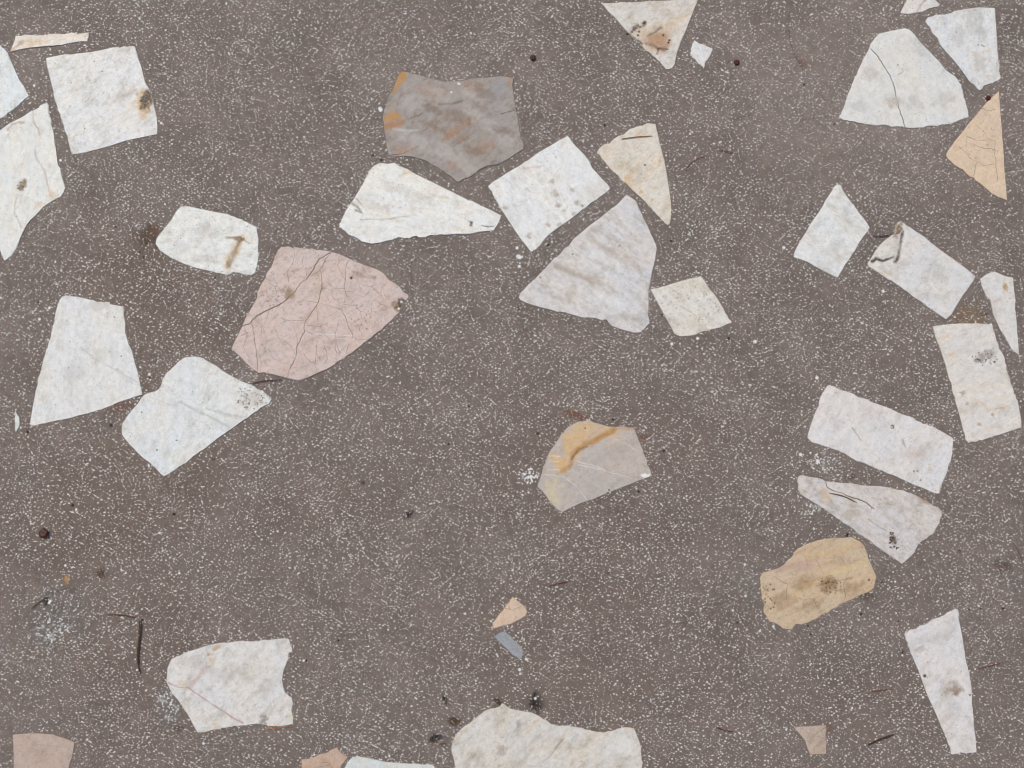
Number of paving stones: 38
